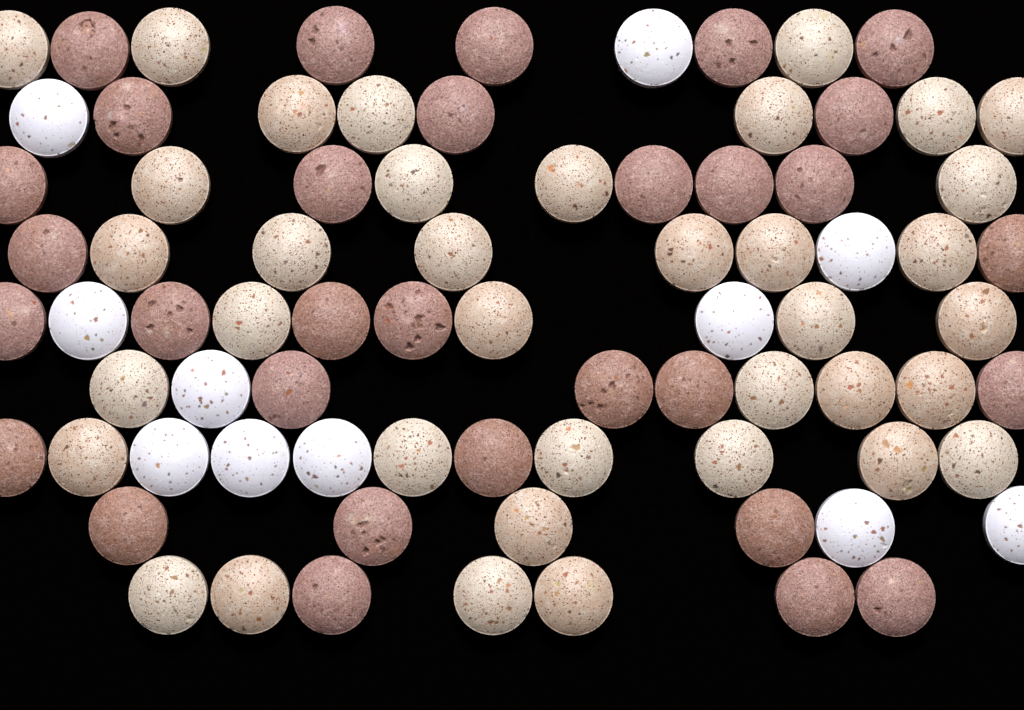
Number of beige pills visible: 37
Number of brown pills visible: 31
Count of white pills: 11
